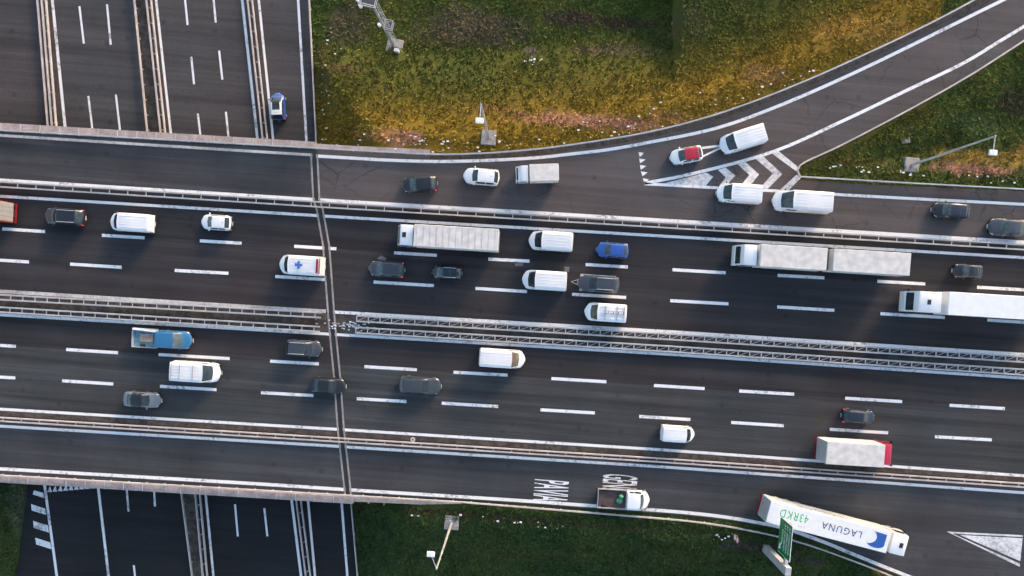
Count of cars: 18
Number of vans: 11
